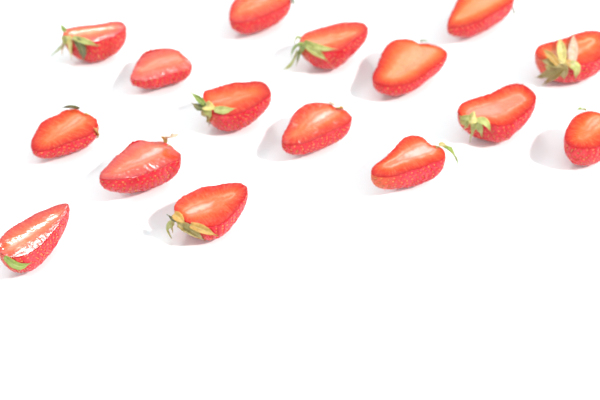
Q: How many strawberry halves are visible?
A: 16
